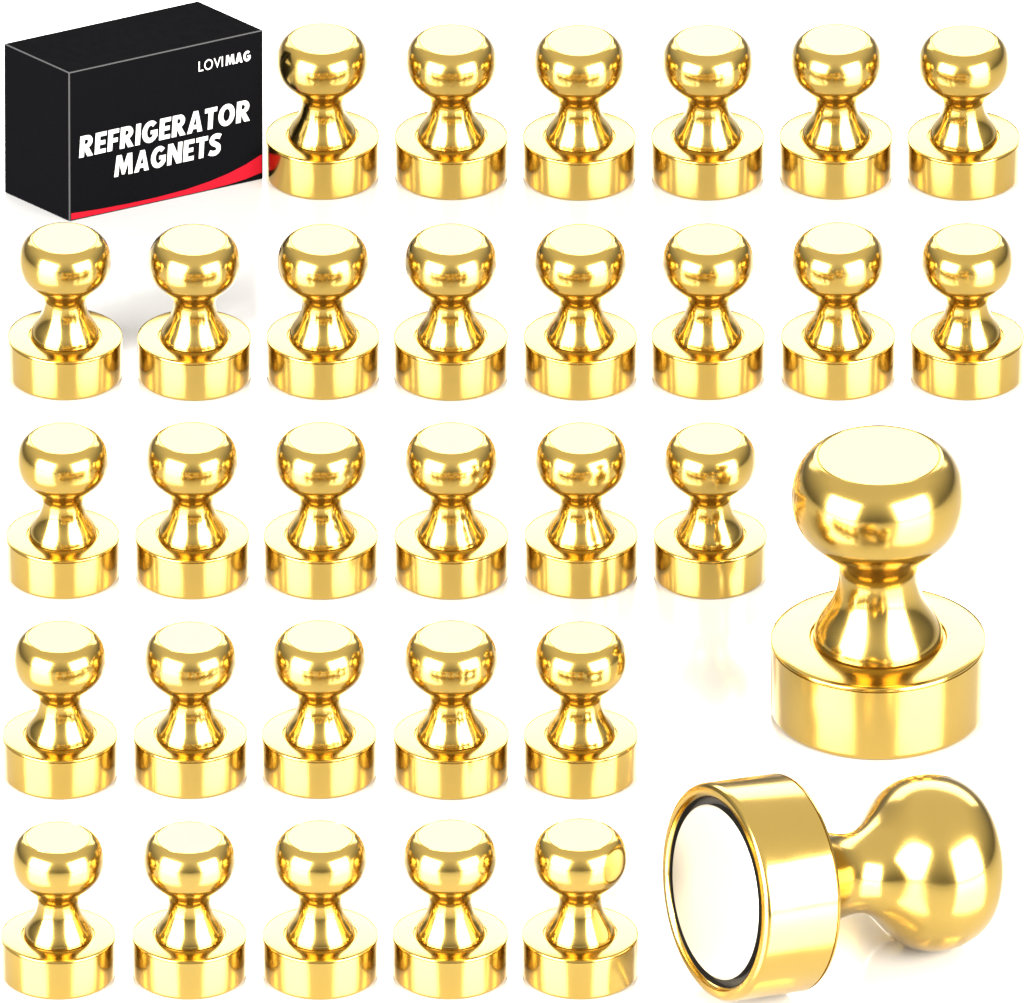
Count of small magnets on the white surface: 30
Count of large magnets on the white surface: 2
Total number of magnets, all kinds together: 32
